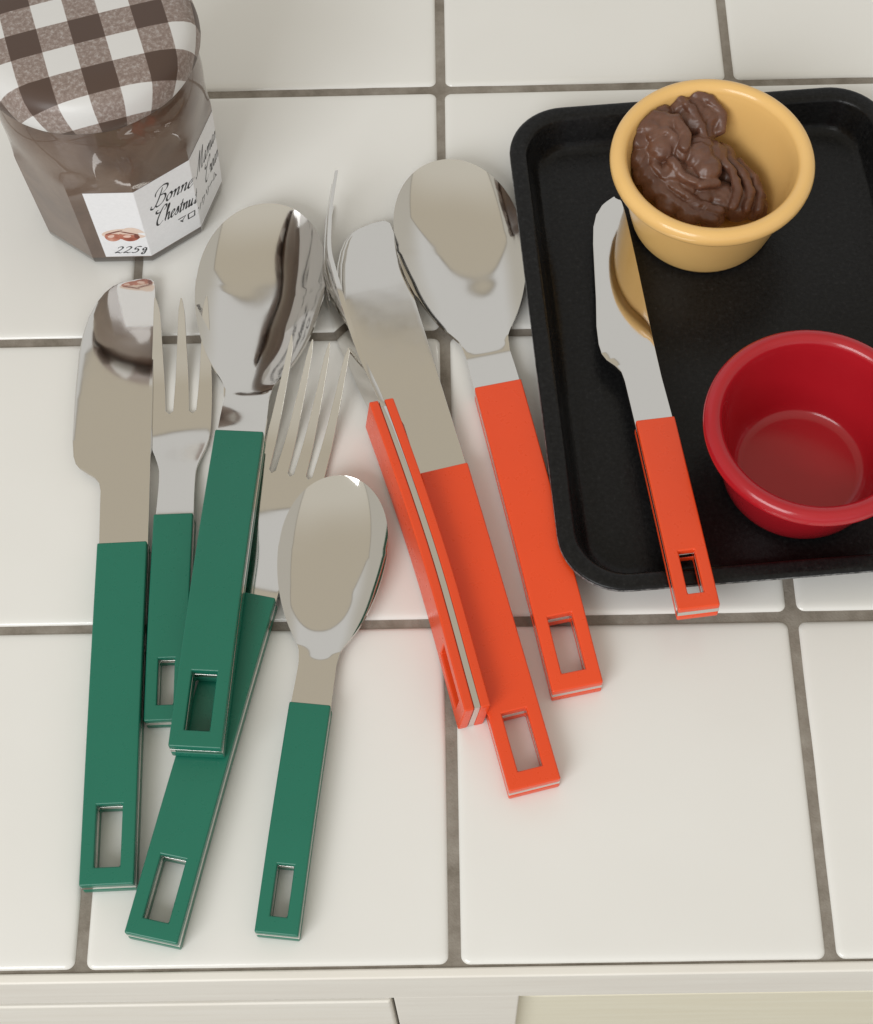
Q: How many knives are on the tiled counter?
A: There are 3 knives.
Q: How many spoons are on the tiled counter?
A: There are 3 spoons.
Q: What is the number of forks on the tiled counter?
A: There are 3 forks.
